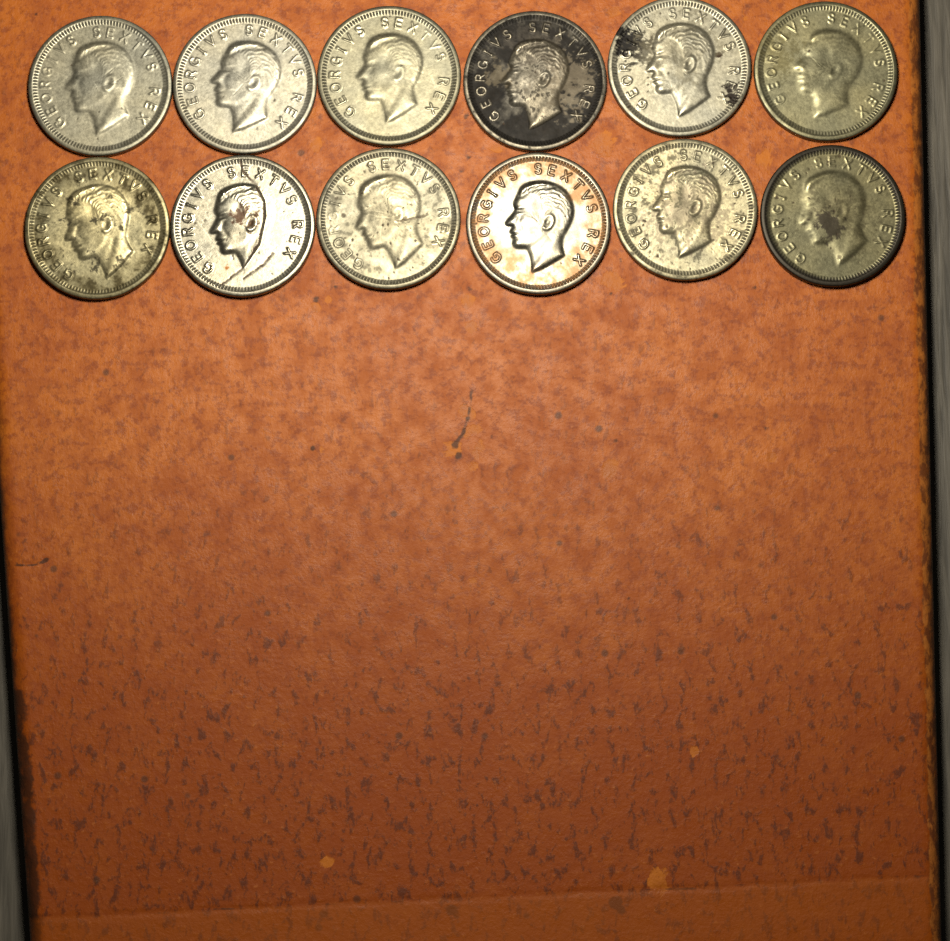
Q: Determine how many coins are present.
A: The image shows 12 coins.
